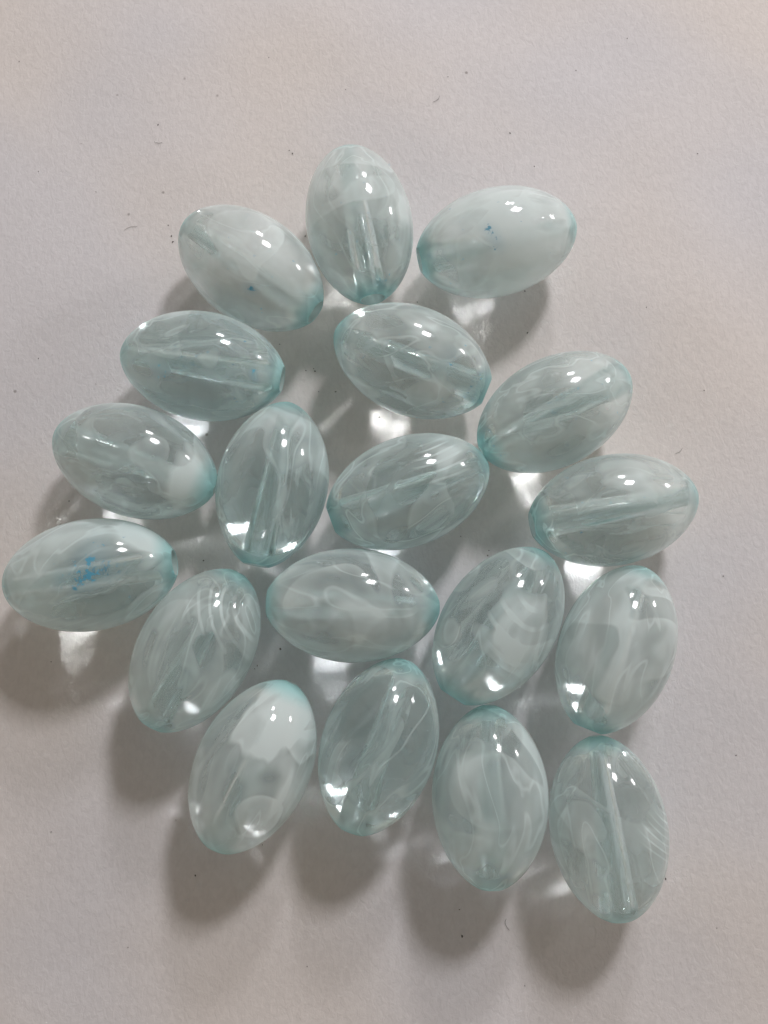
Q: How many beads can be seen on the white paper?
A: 19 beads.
